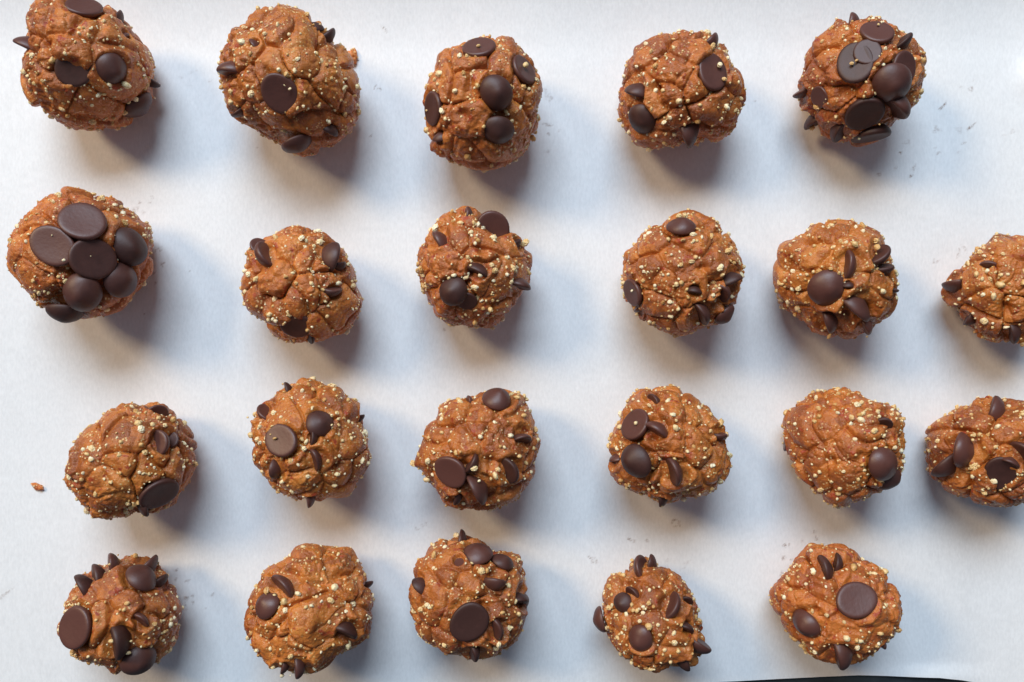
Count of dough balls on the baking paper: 22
